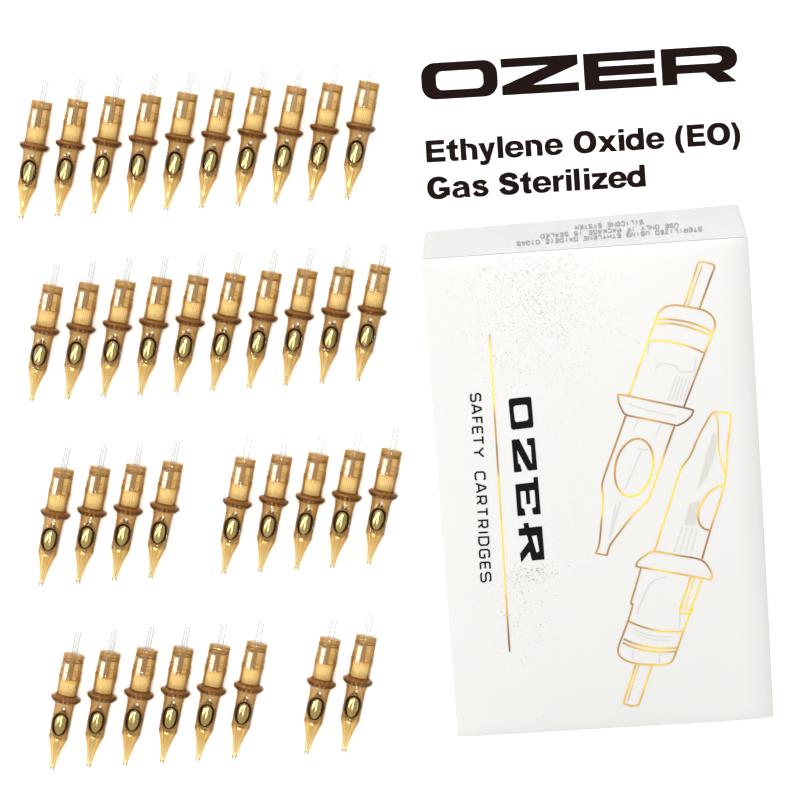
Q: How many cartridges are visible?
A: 37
